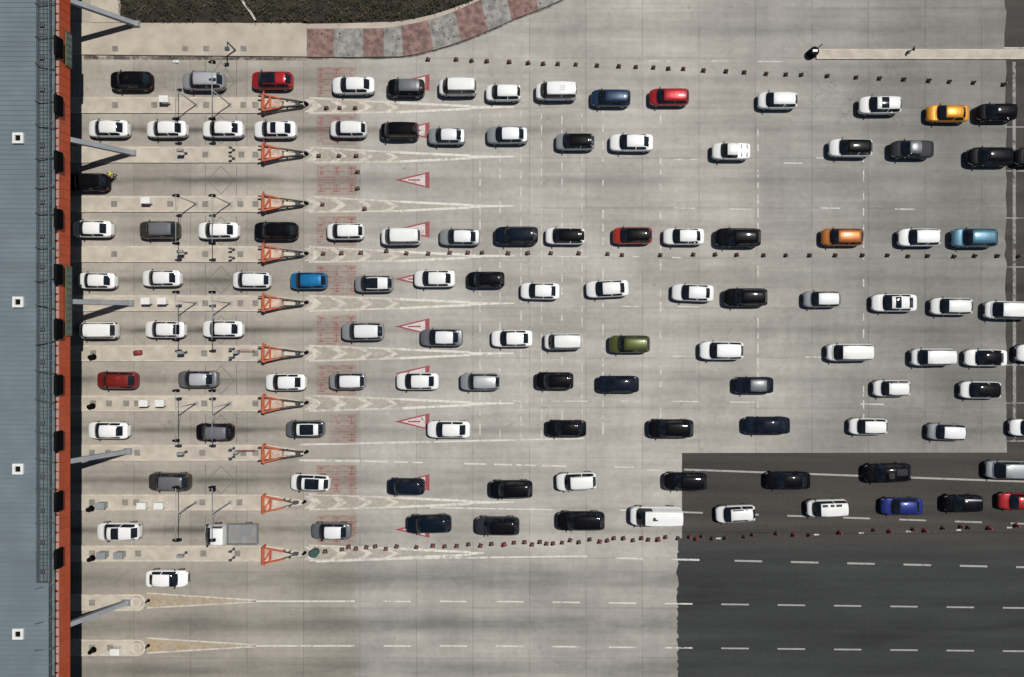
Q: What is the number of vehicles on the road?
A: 116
